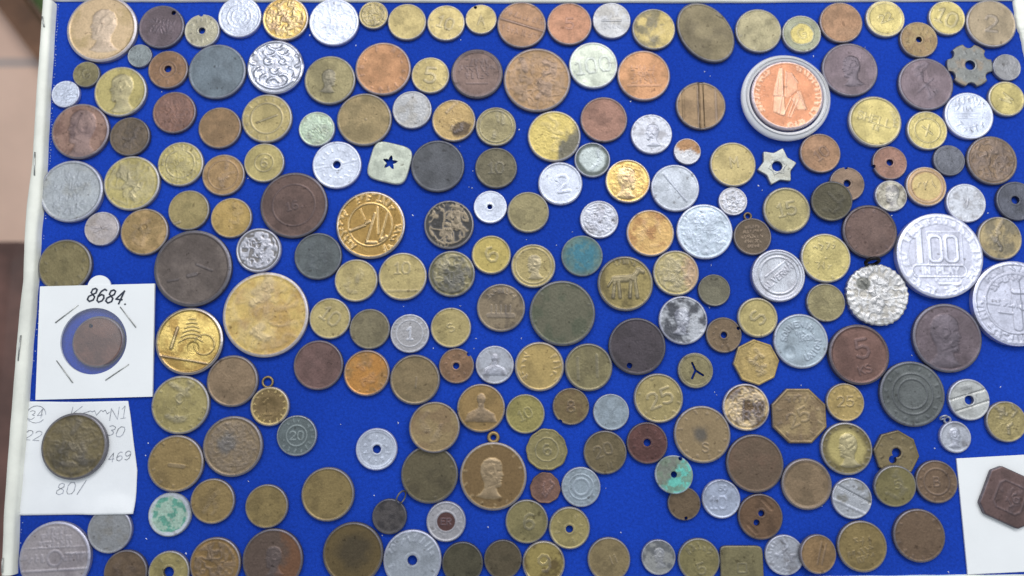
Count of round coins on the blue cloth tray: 200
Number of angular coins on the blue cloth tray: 8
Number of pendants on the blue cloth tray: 6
